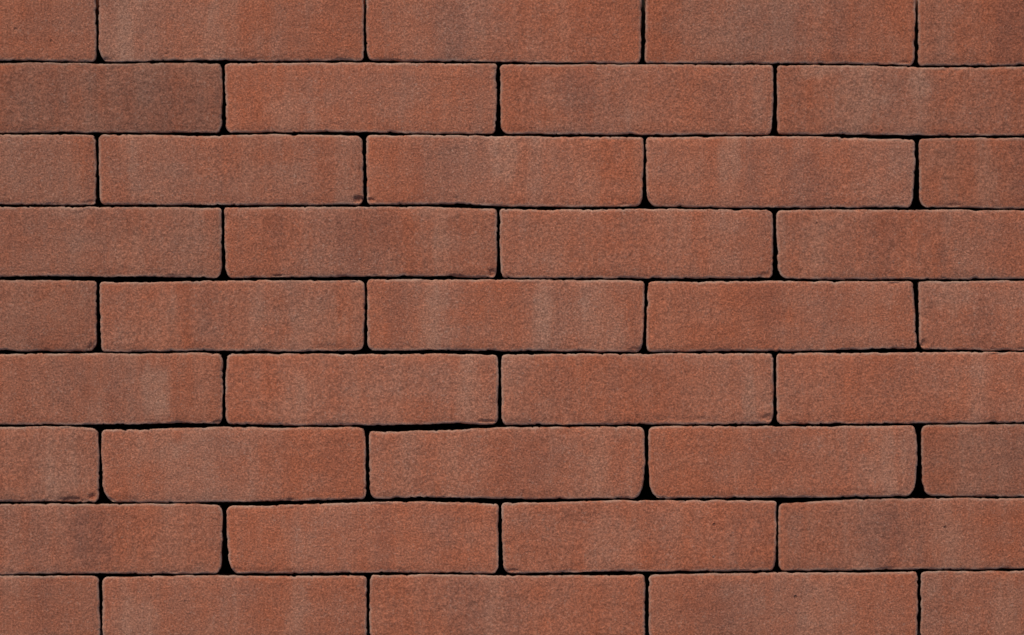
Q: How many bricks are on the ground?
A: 41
